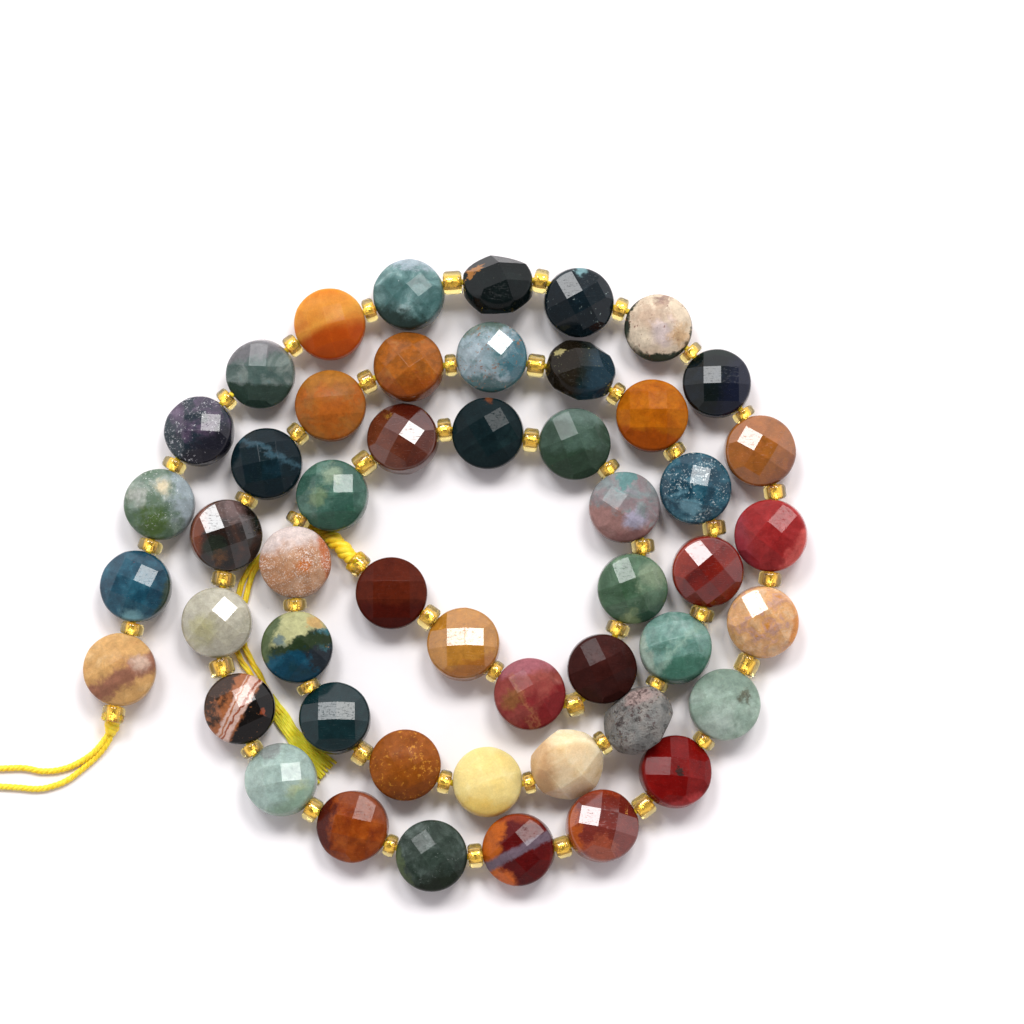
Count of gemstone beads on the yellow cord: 50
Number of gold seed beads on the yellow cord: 51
